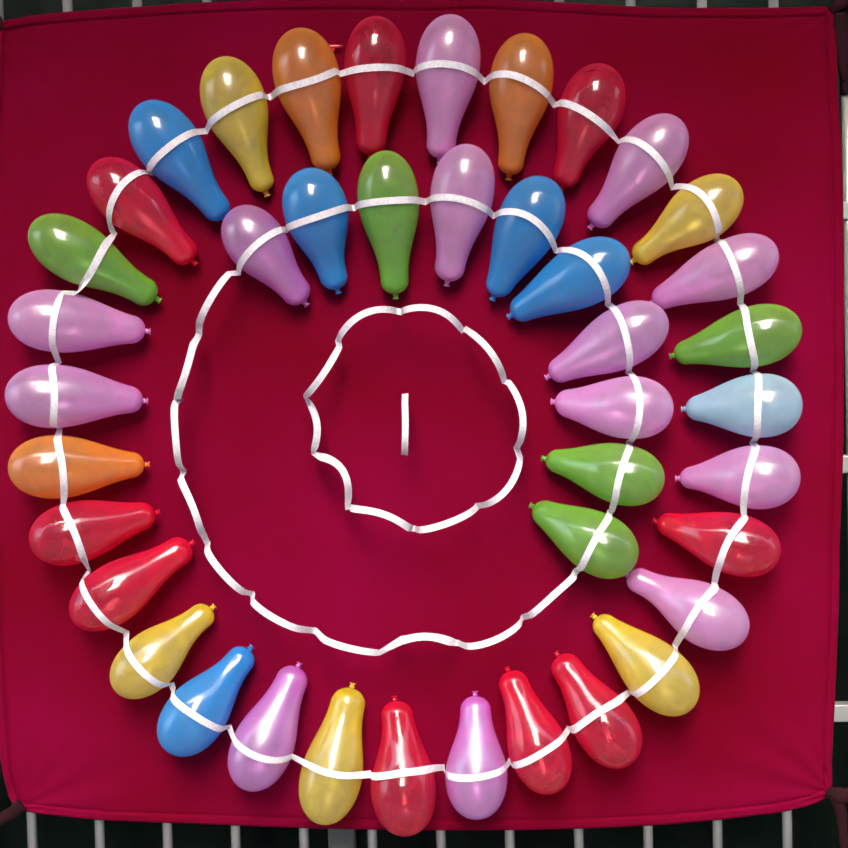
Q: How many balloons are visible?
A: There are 41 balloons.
